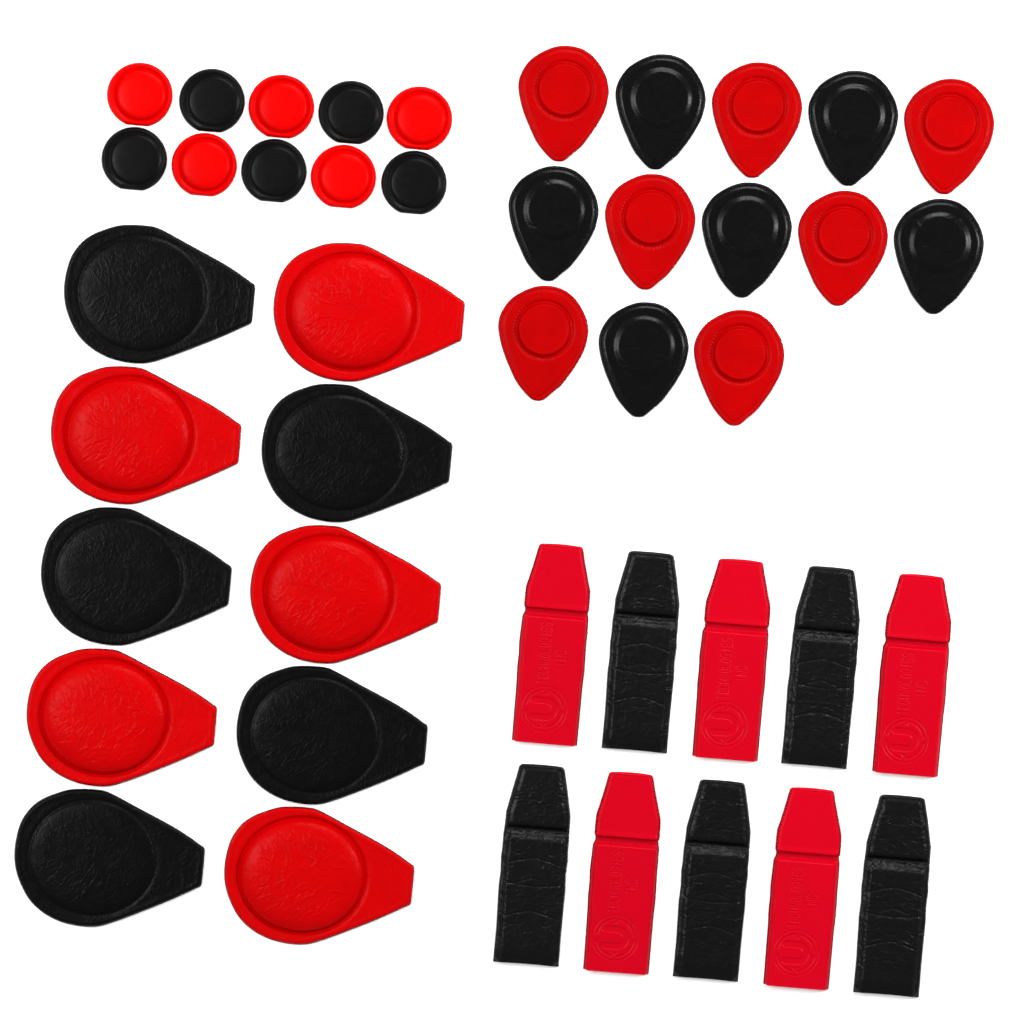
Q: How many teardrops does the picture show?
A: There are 13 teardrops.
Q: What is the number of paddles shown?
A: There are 10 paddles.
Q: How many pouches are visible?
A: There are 10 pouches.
